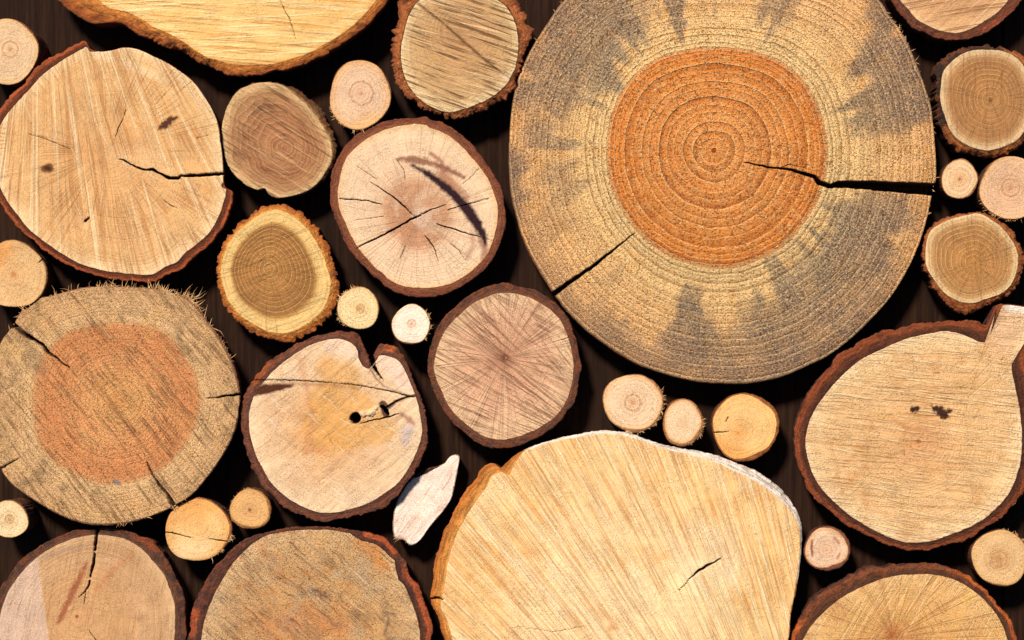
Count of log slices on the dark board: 34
